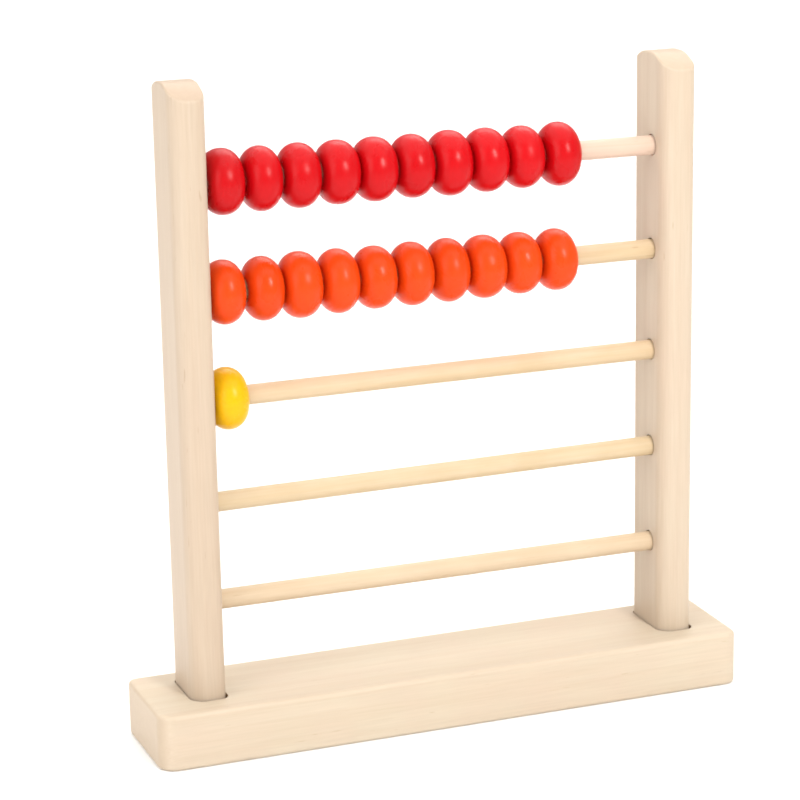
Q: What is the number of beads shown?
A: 21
